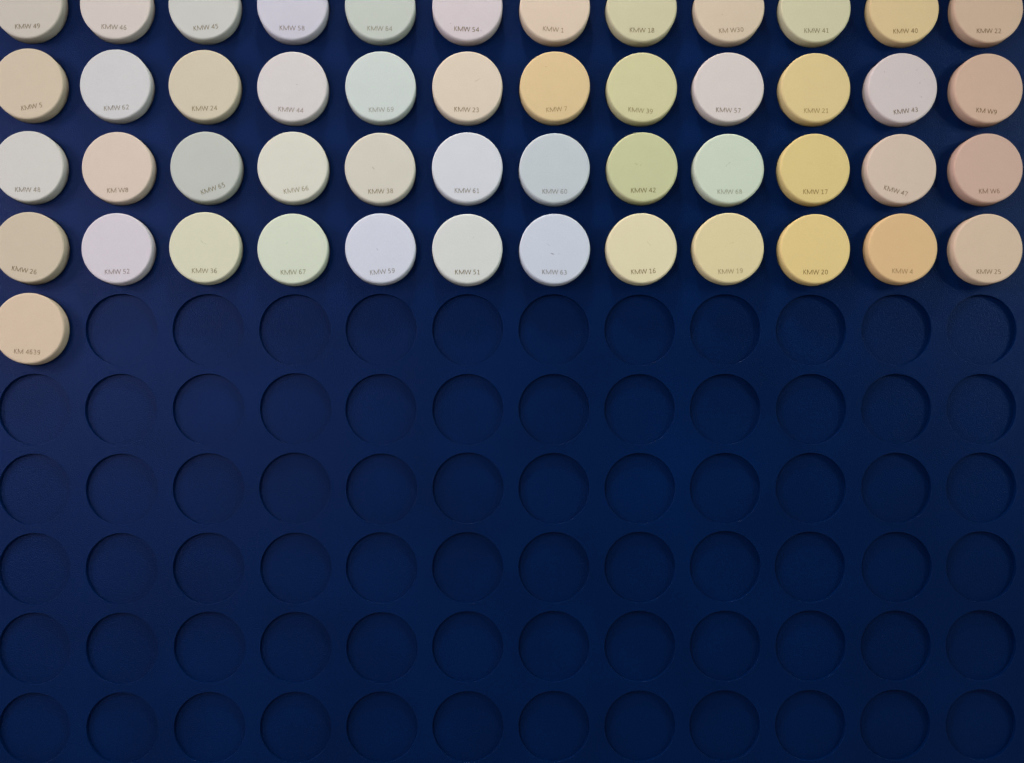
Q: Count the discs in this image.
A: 49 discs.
